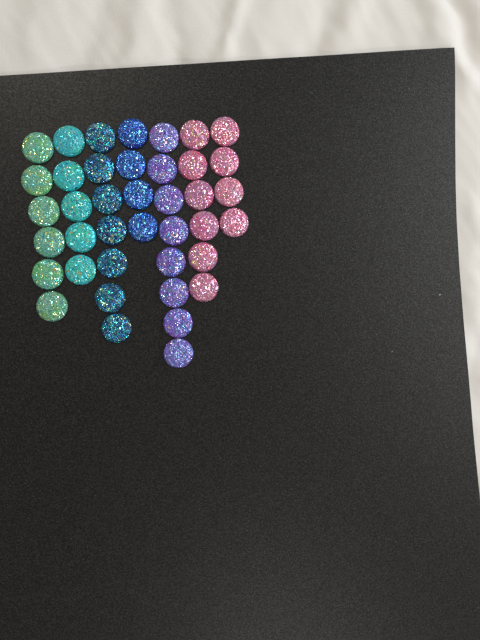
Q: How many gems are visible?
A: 40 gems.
